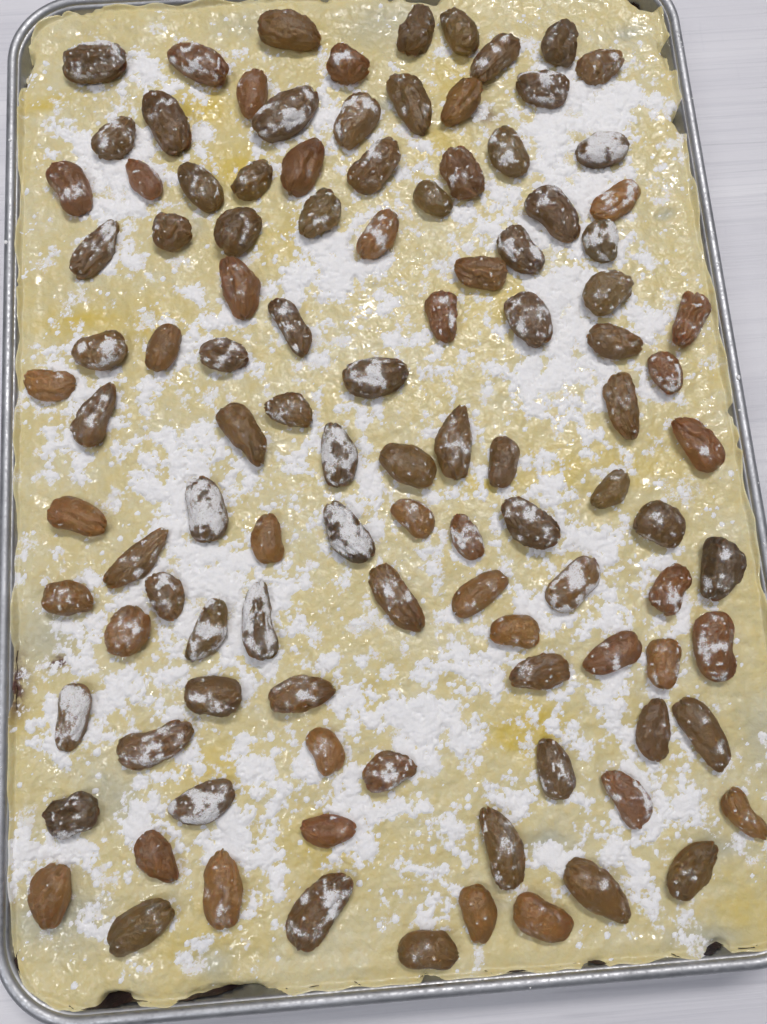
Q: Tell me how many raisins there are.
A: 109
